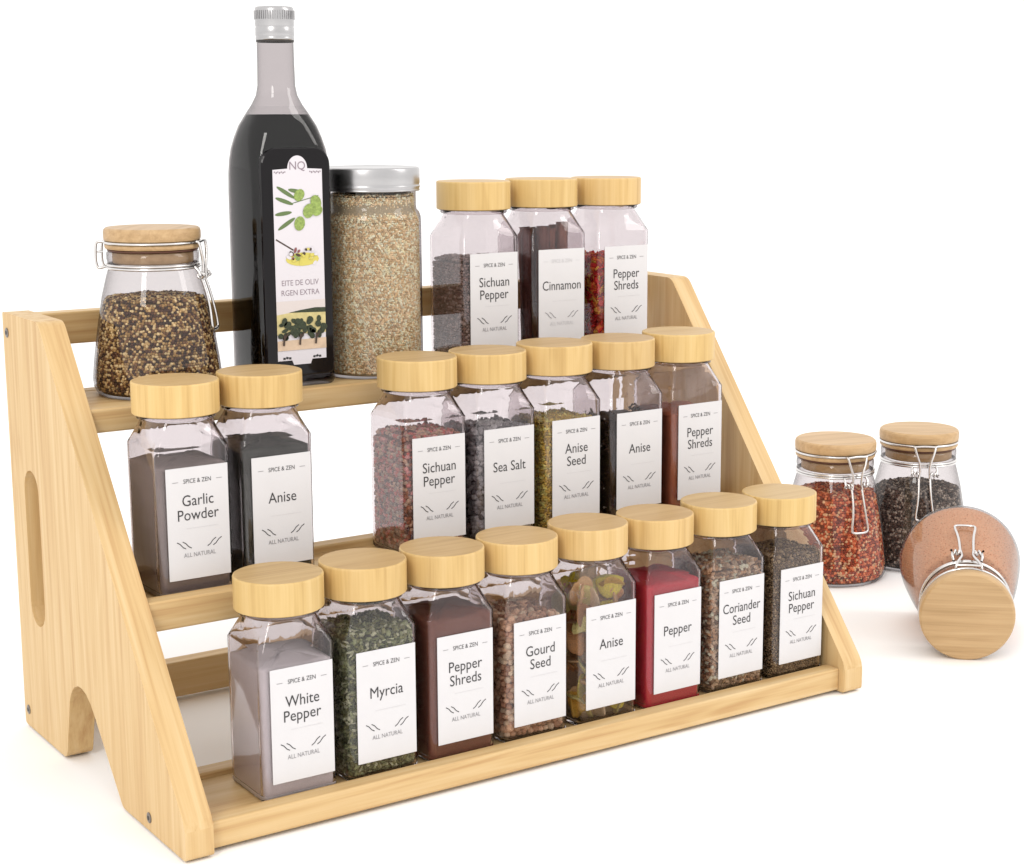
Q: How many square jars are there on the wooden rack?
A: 18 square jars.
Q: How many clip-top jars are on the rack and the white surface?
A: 4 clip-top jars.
